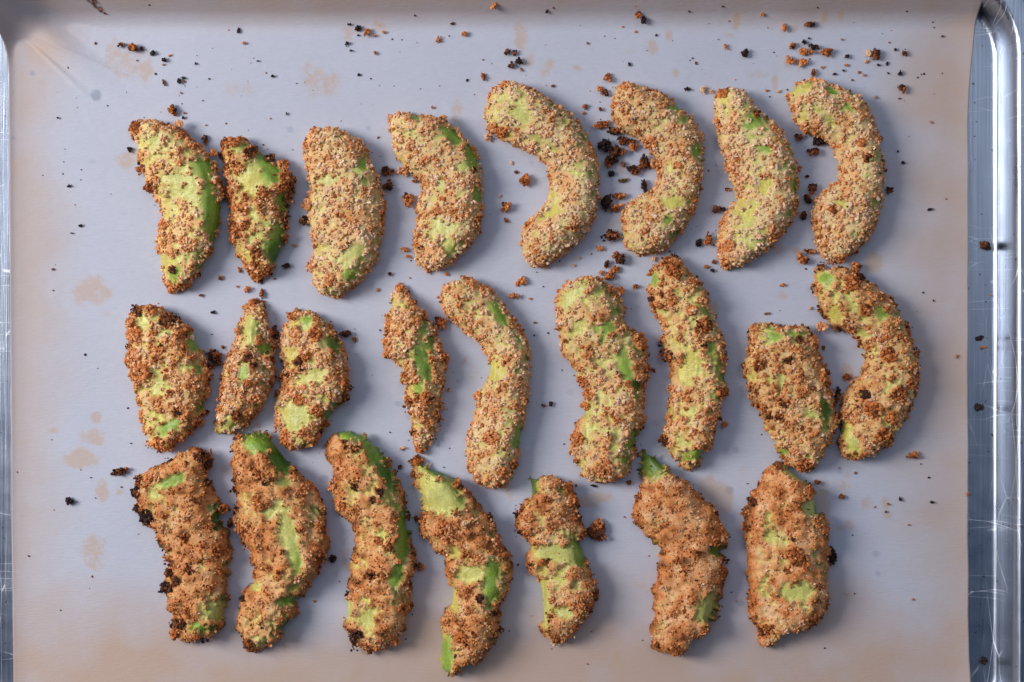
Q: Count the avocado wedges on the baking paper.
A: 24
